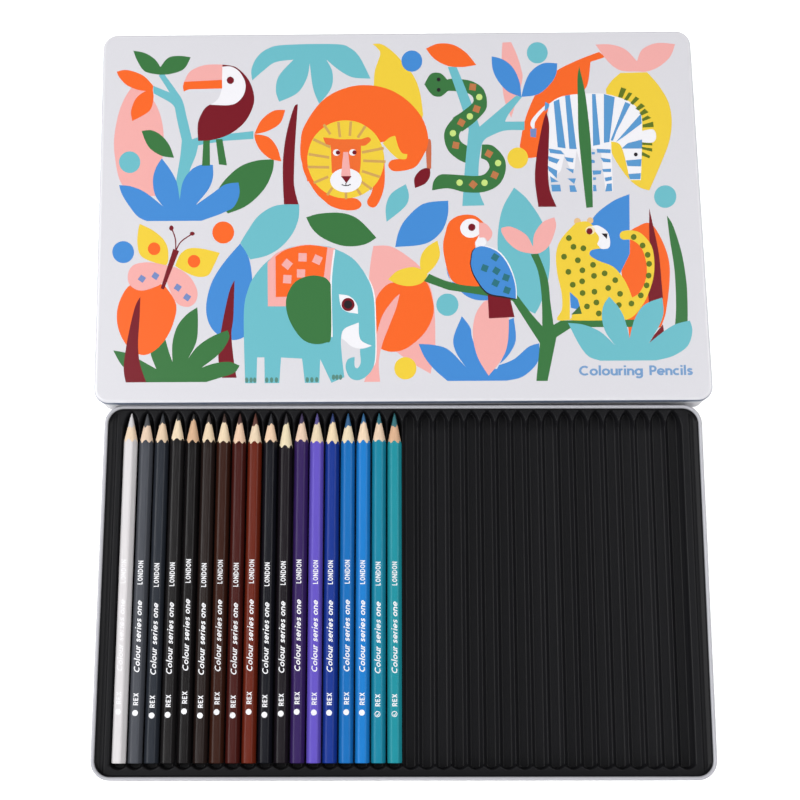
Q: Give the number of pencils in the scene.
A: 18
